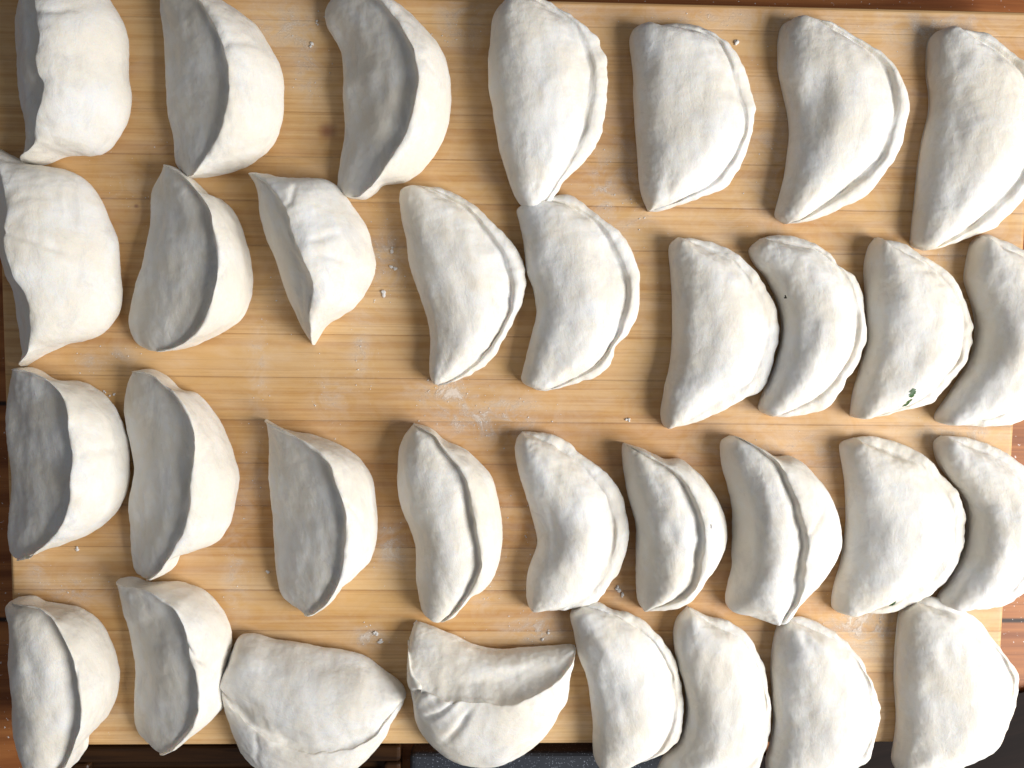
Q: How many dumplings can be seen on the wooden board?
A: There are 33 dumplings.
